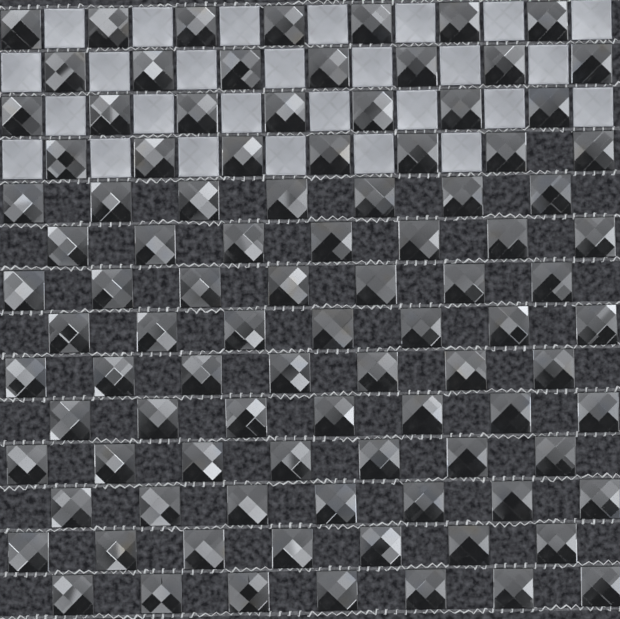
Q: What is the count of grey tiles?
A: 27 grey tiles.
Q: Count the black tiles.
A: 98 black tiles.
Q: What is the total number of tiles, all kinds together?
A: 125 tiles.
